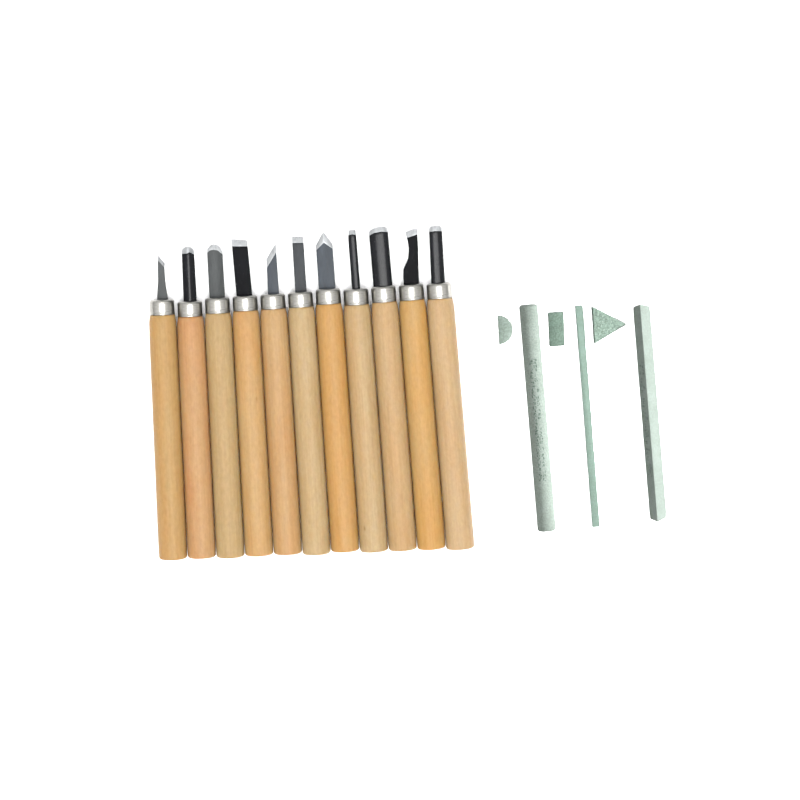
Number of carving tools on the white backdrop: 11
